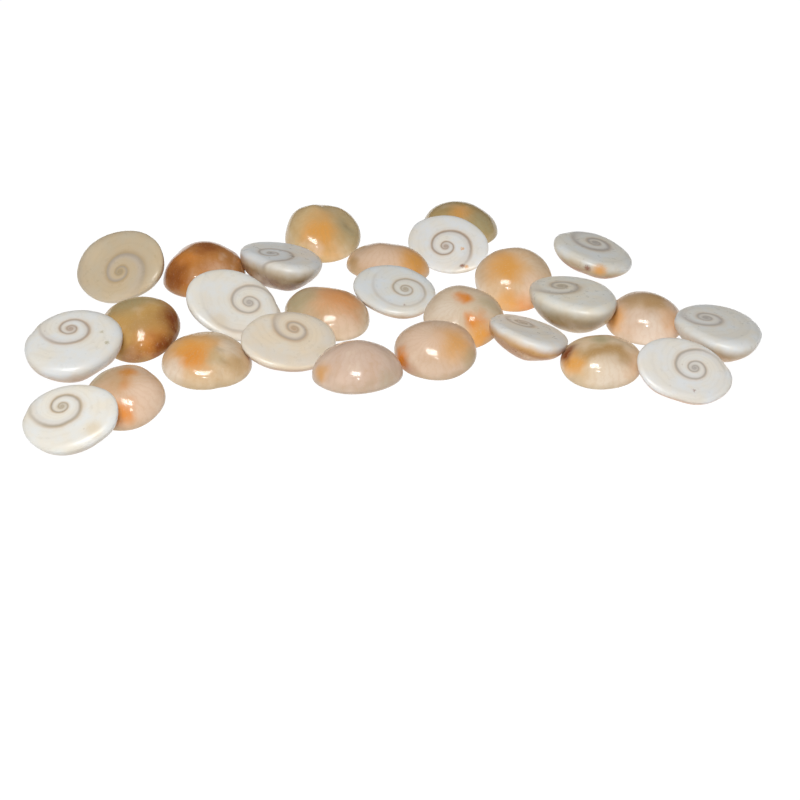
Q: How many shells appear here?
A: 27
